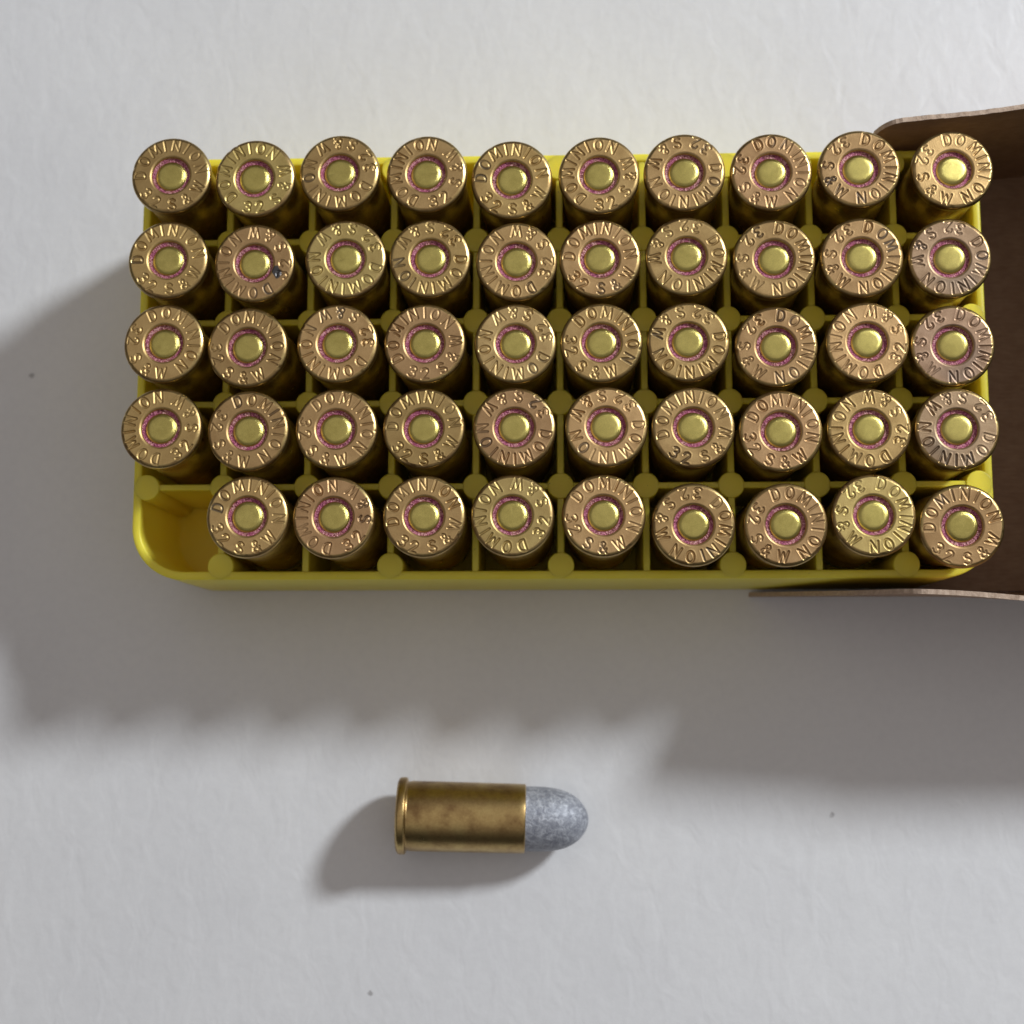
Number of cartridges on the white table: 50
